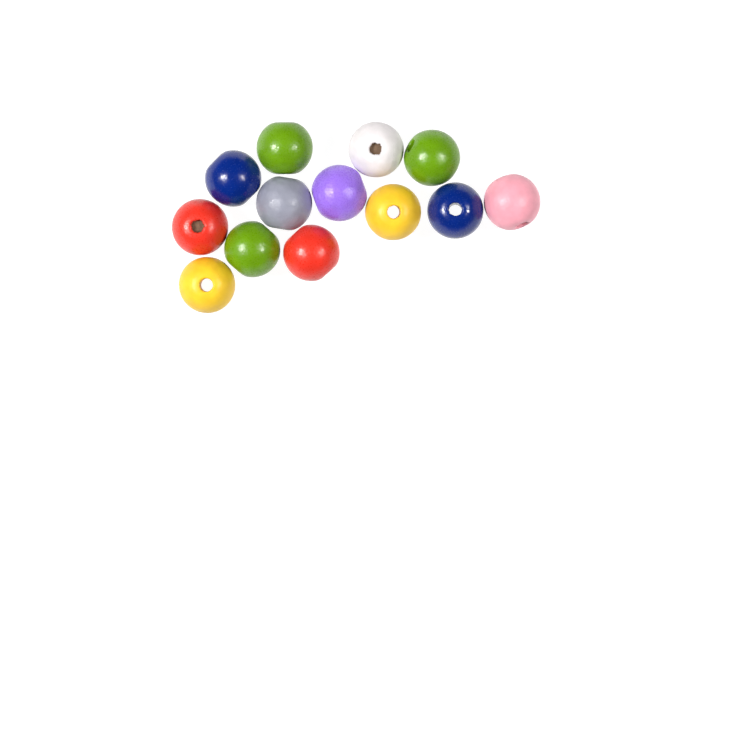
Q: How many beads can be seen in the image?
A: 13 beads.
